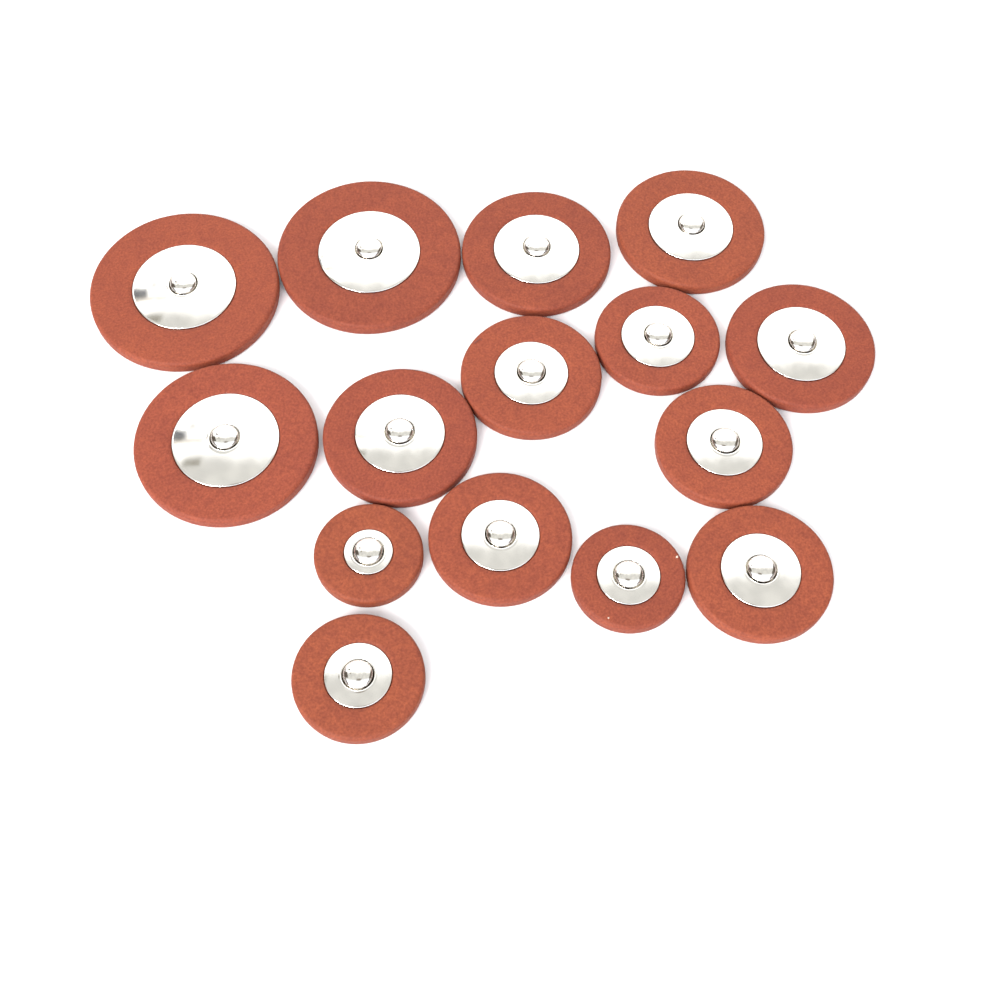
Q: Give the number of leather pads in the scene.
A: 15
